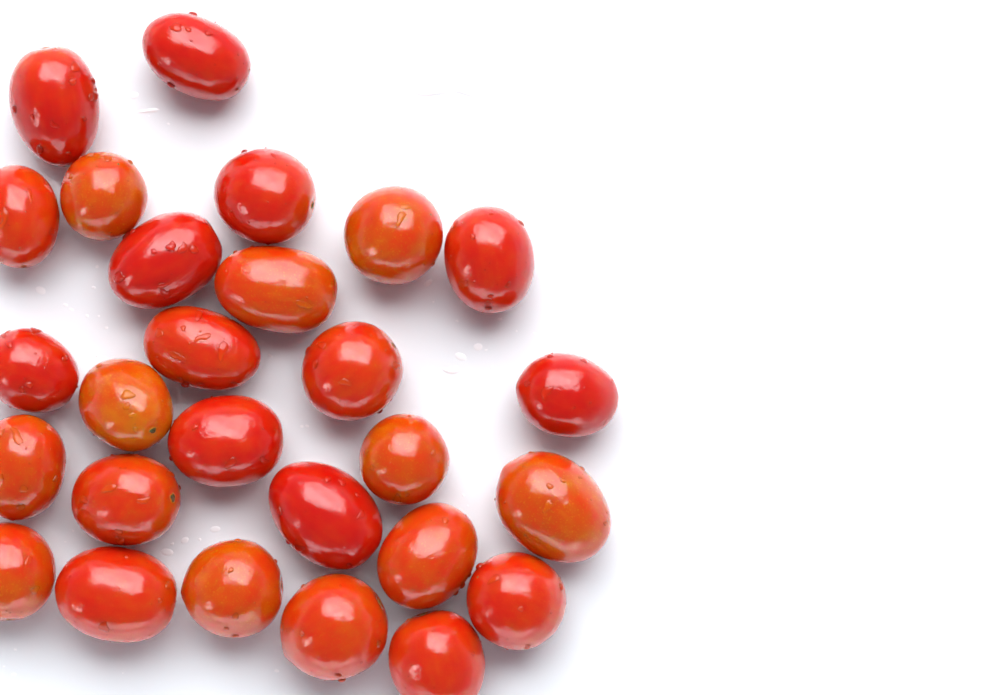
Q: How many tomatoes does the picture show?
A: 27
